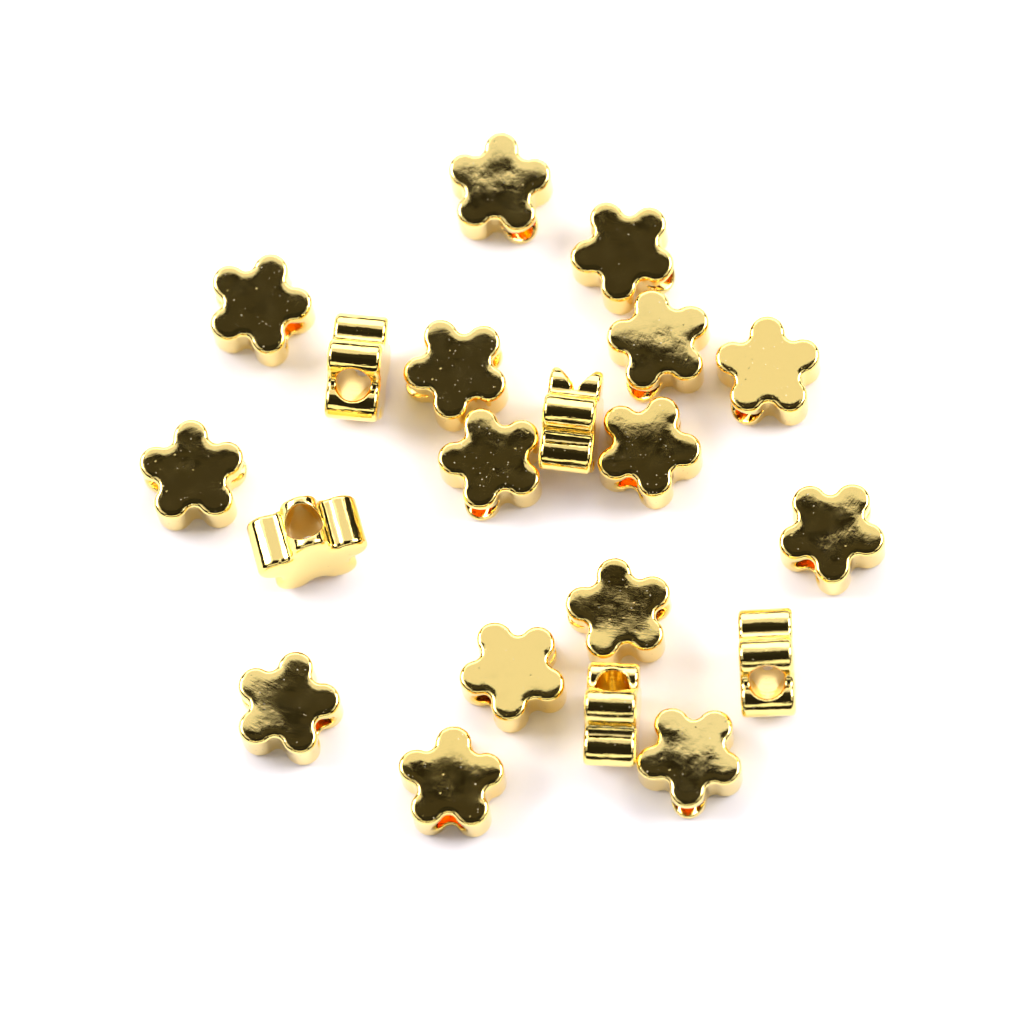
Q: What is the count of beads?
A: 20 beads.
